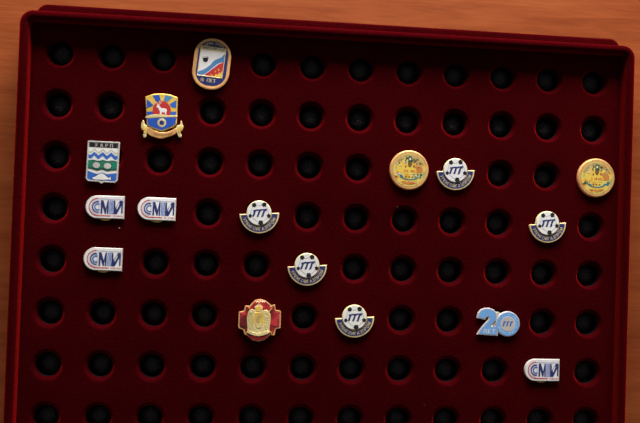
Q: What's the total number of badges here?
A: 16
